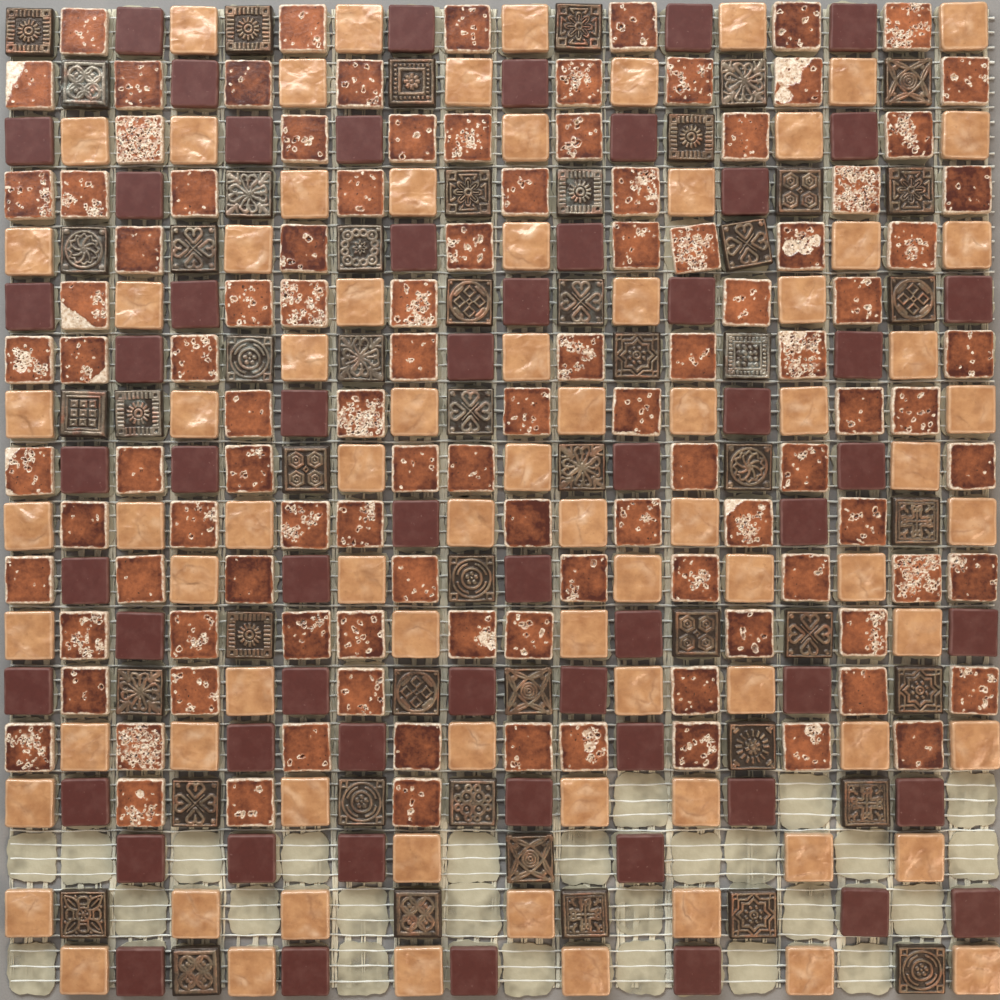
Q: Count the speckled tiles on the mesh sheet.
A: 107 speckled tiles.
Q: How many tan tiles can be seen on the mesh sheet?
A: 81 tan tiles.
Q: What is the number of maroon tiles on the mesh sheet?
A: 59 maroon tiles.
